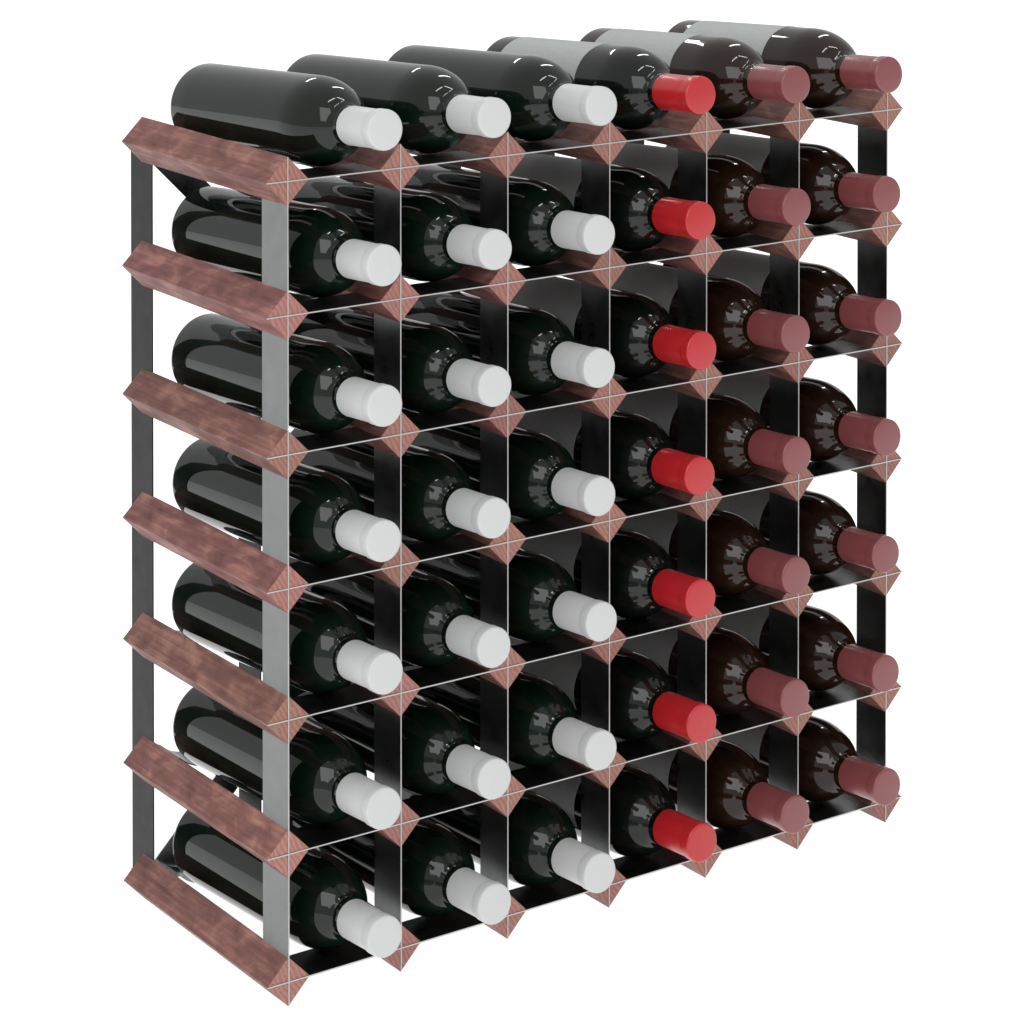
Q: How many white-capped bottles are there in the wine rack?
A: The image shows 21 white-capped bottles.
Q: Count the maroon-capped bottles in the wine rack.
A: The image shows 14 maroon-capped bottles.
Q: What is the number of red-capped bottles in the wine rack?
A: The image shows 7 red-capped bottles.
